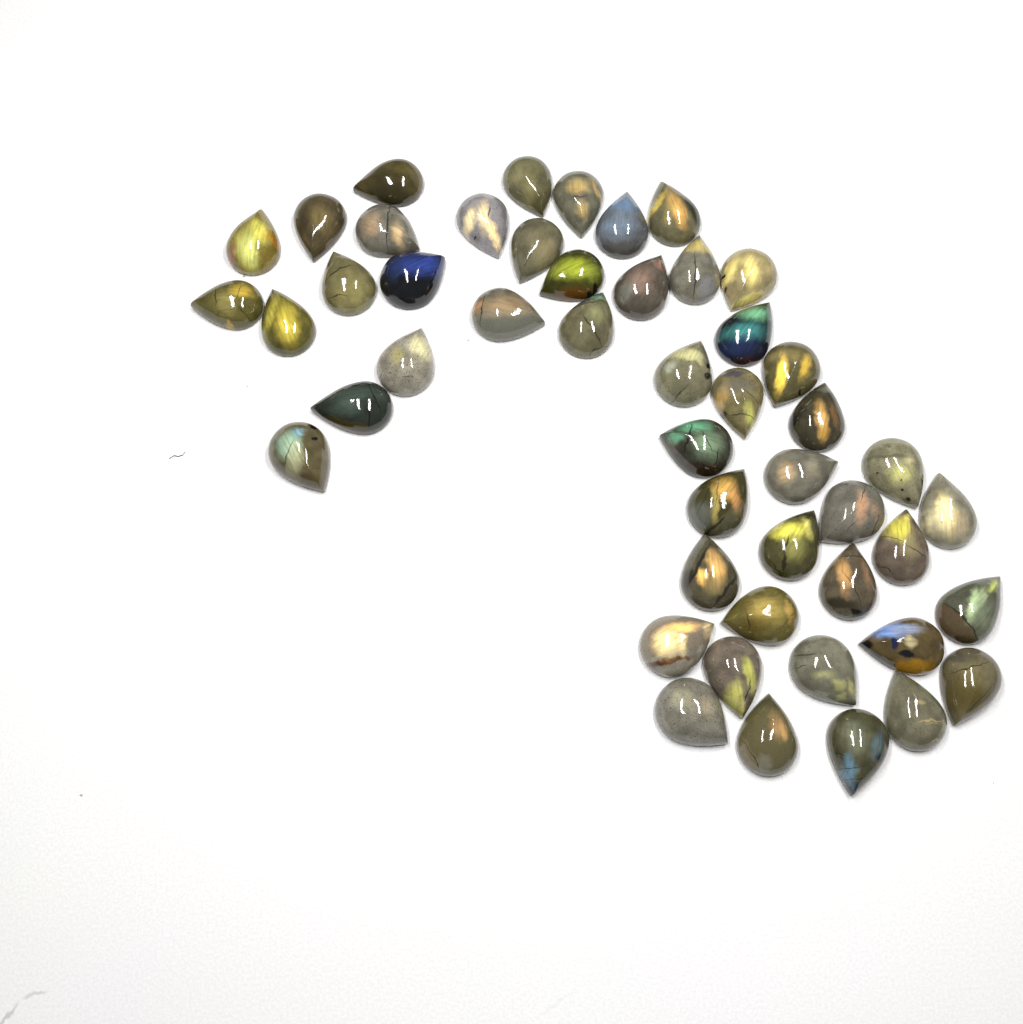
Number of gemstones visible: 49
